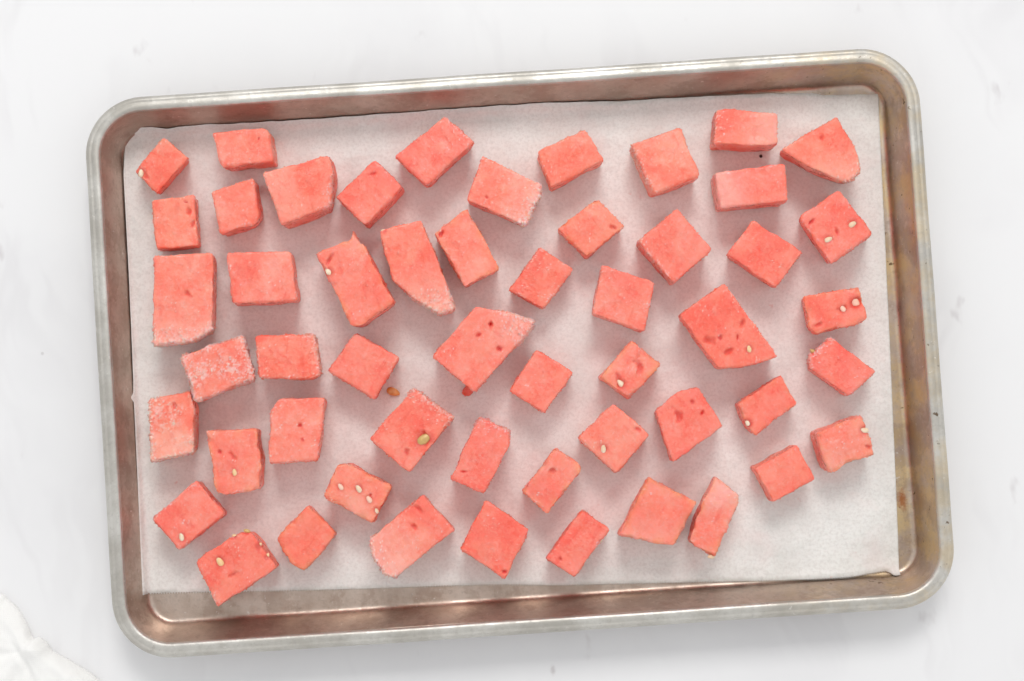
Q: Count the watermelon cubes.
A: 53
